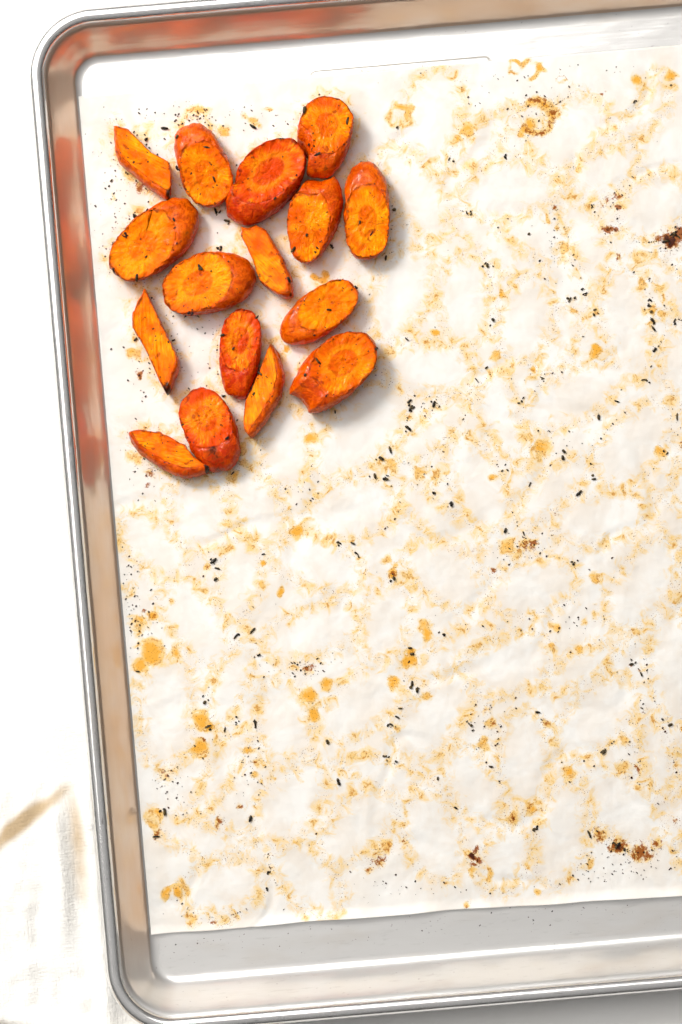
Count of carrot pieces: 16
